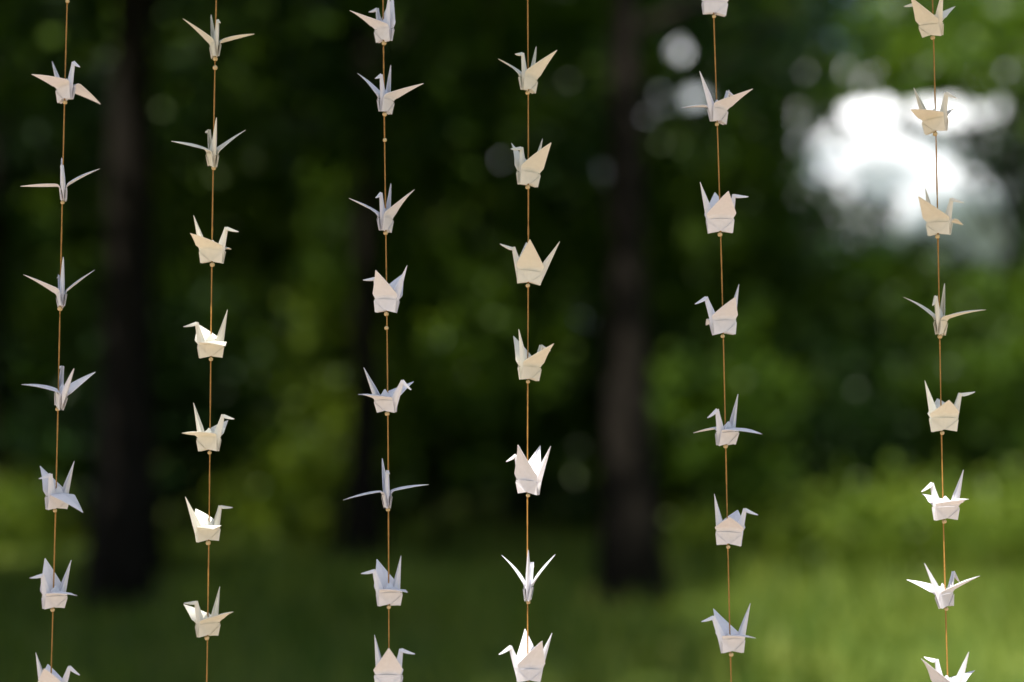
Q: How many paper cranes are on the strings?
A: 44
